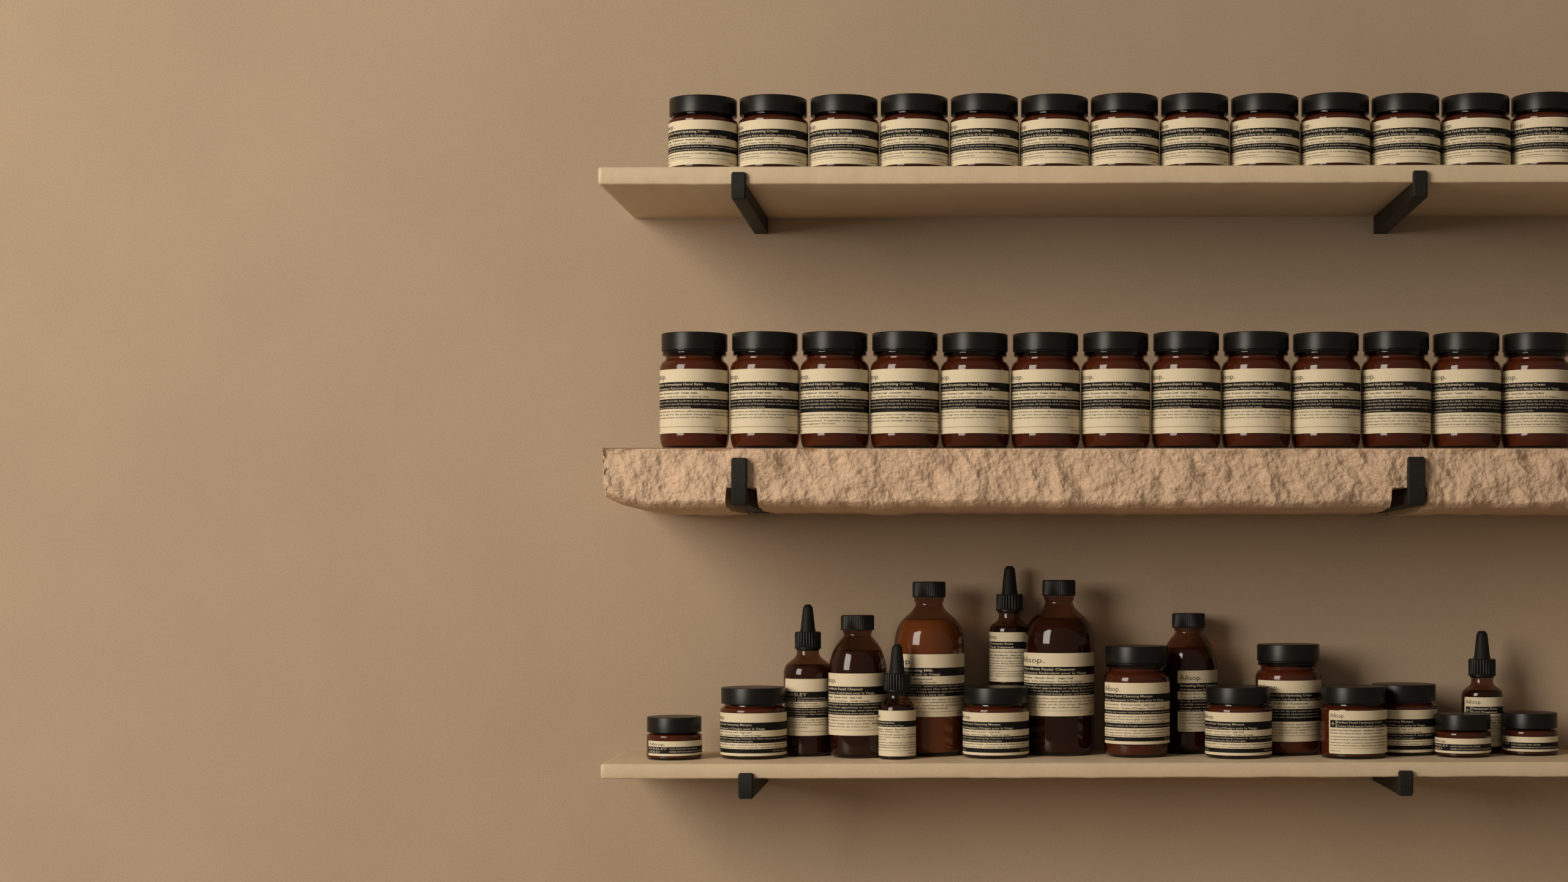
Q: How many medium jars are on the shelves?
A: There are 18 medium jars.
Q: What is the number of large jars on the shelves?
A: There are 15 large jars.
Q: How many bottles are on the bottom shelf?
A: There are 8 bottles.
